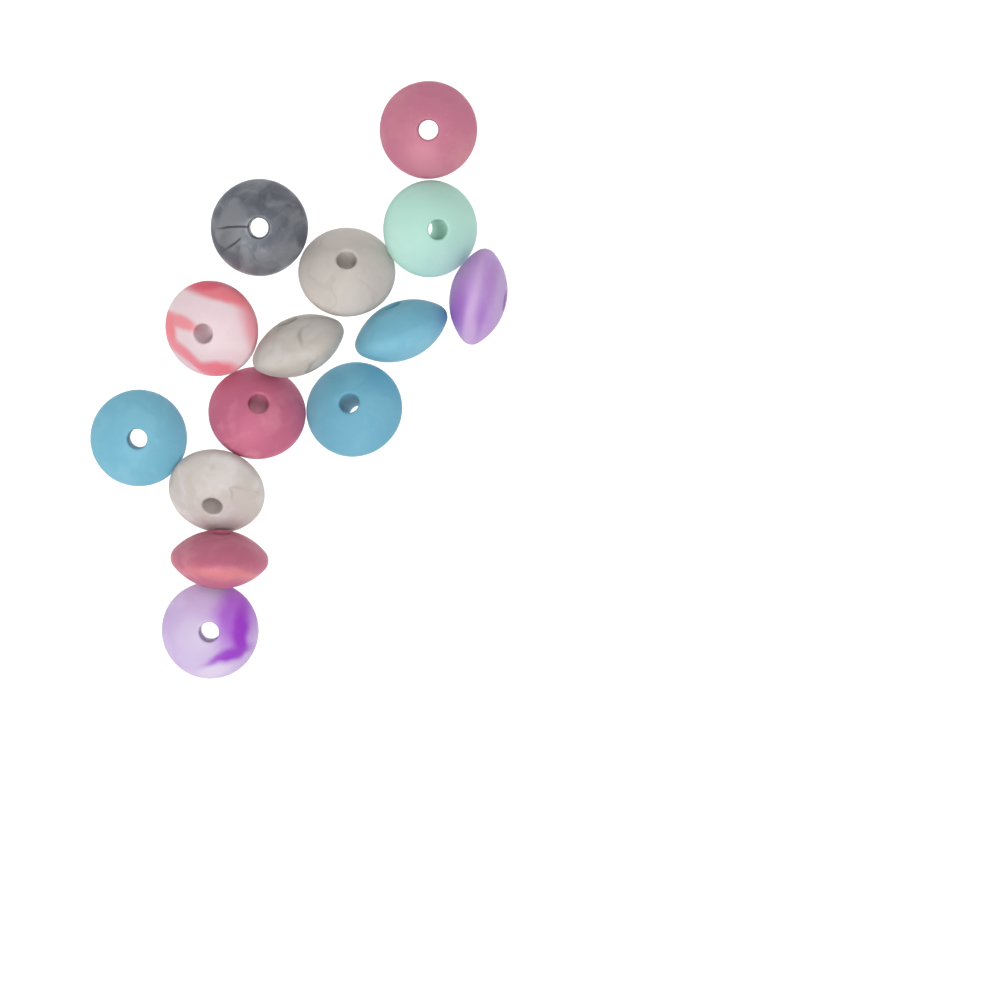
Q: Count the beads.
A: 14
